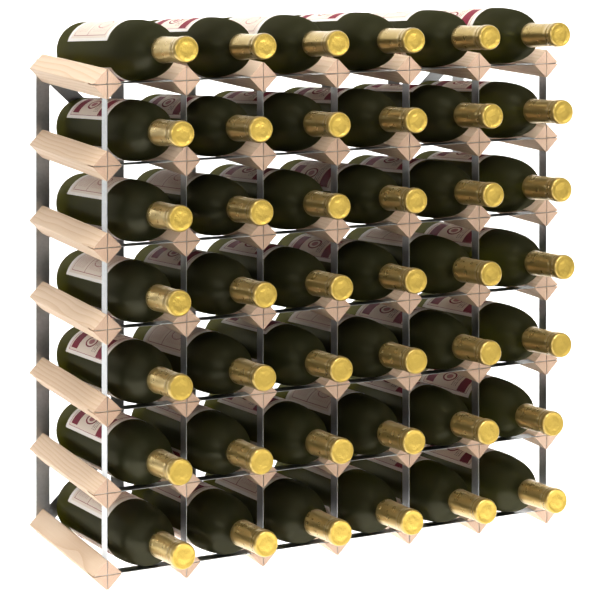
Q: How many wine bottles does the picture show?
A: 42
